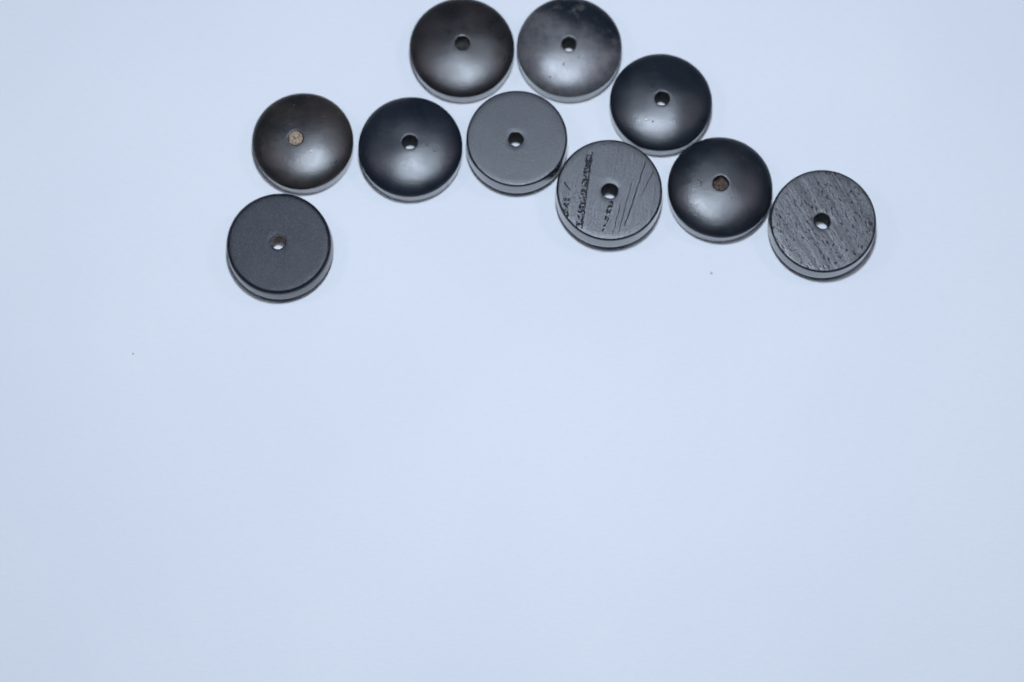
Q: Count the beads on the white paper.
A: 10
